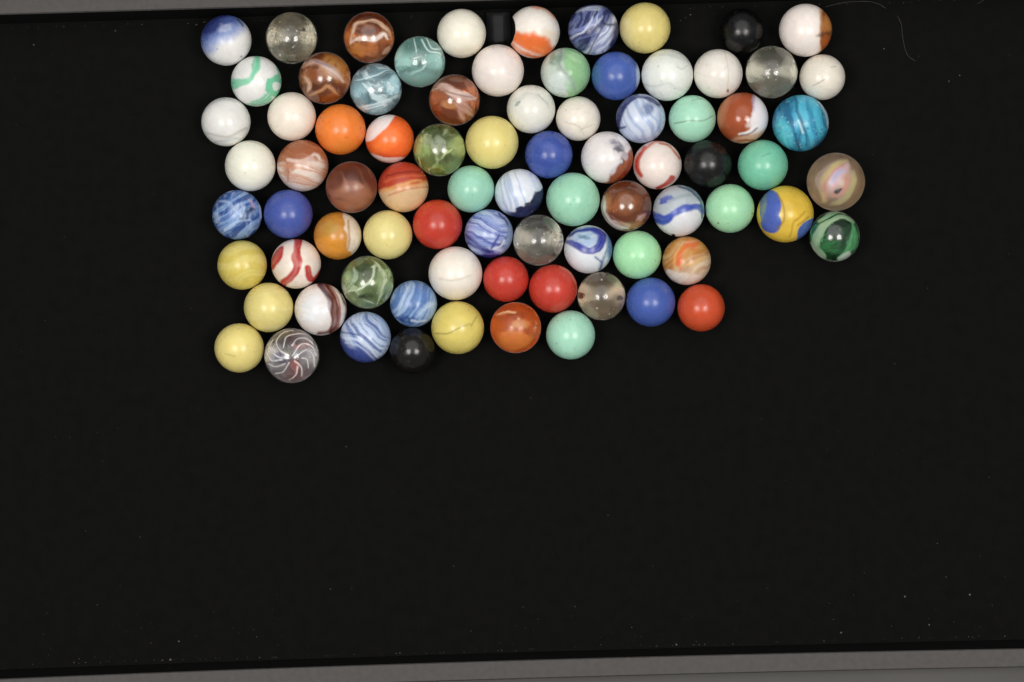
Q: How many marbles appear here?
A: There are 80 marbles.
